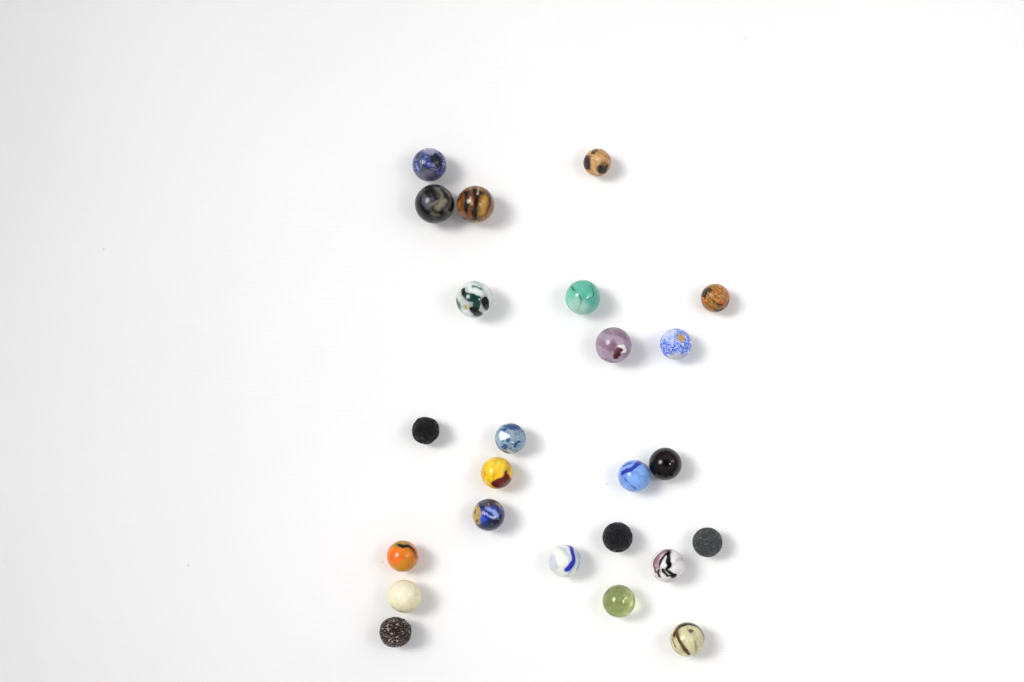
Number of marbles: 24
